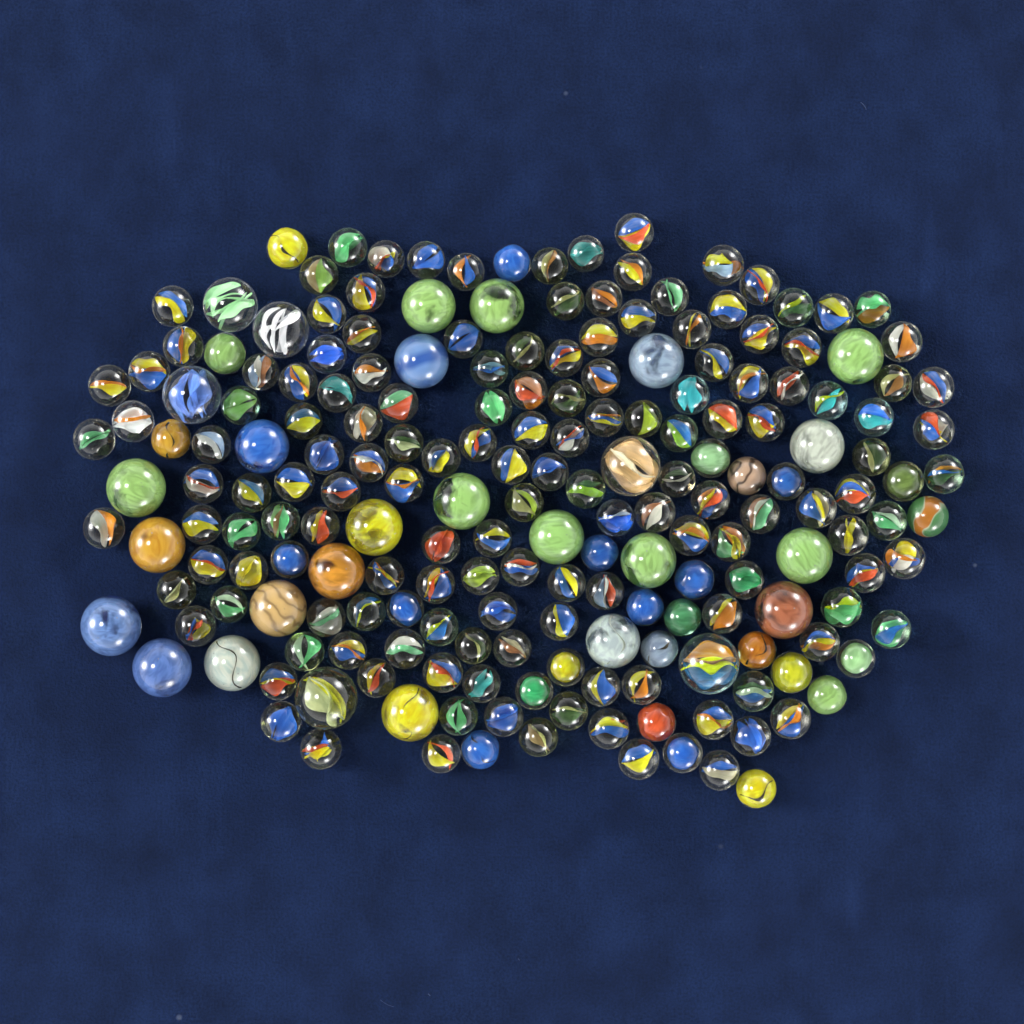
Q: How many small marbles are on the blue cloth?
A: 175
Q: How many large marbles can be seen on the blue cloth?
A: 28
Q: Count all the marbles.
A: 203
